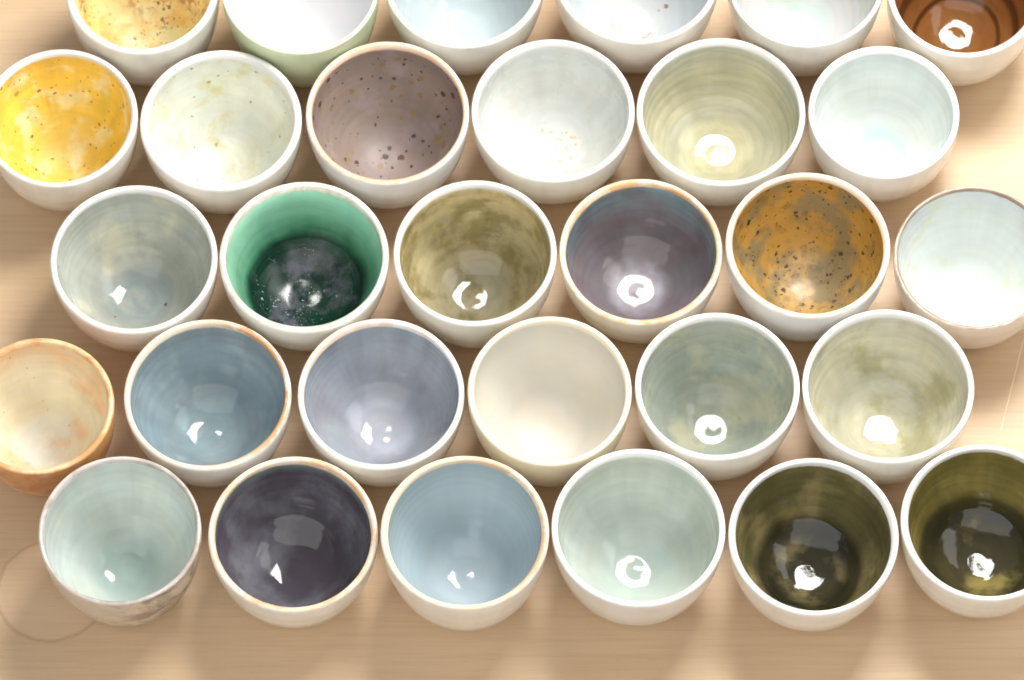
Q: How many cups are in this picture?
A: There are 30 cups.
